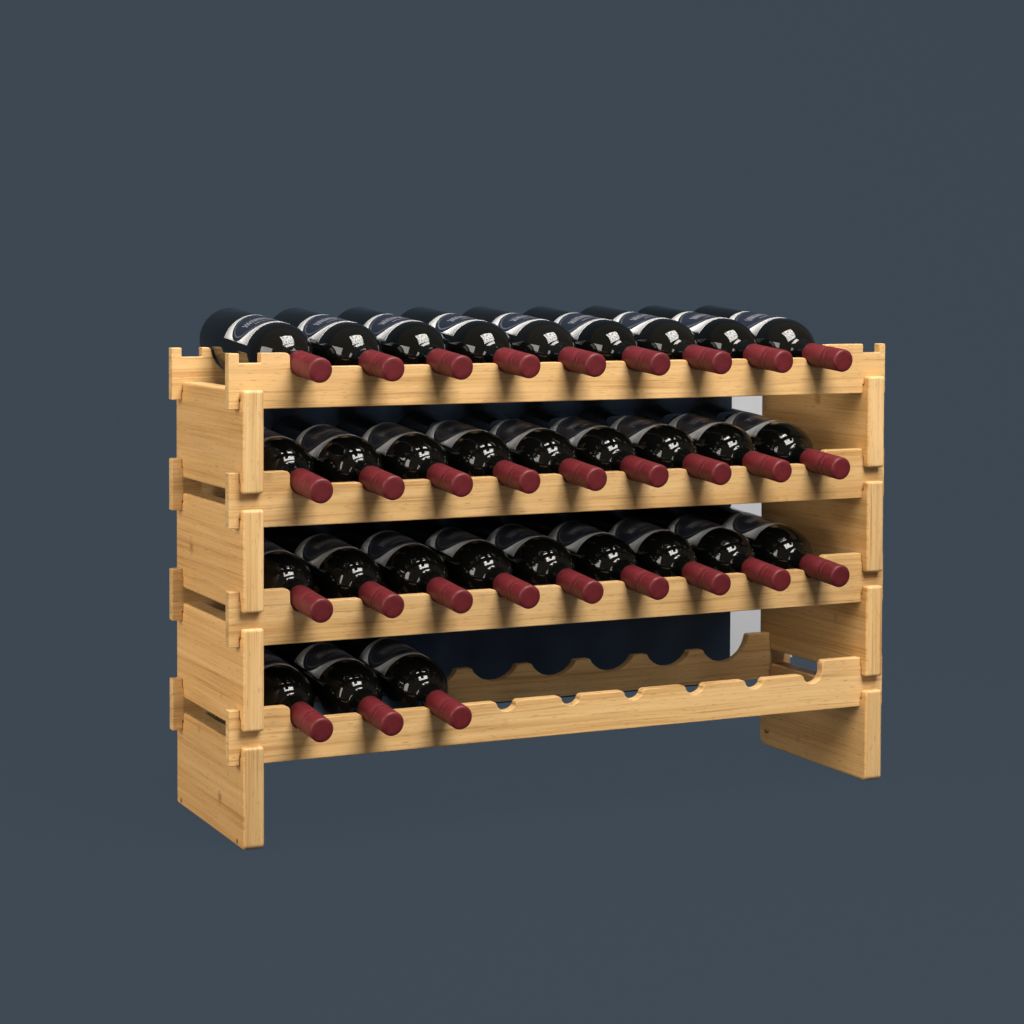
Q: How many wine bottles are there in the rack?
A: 30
